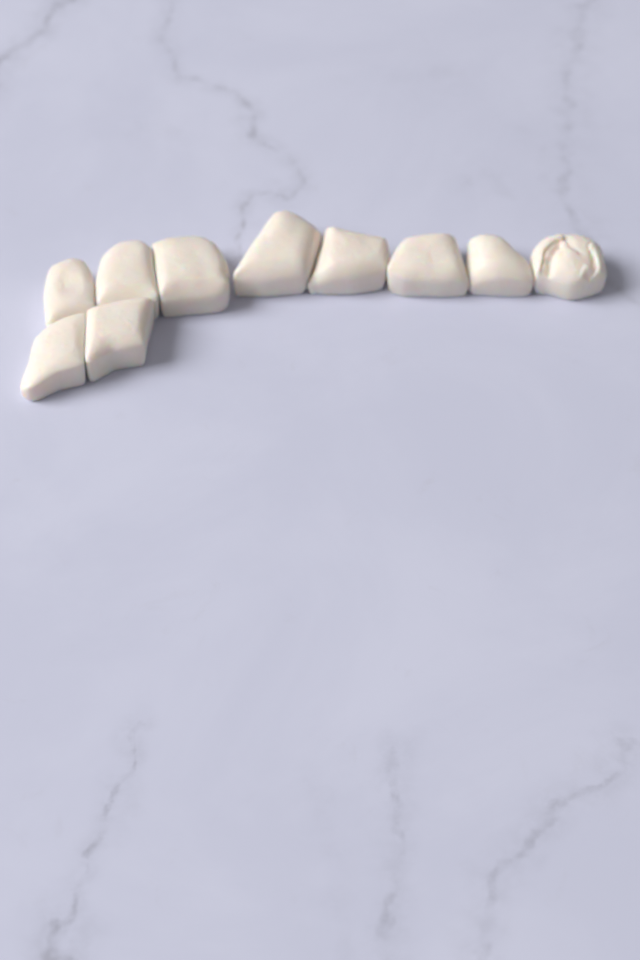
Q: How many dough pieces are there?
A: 10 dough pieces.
